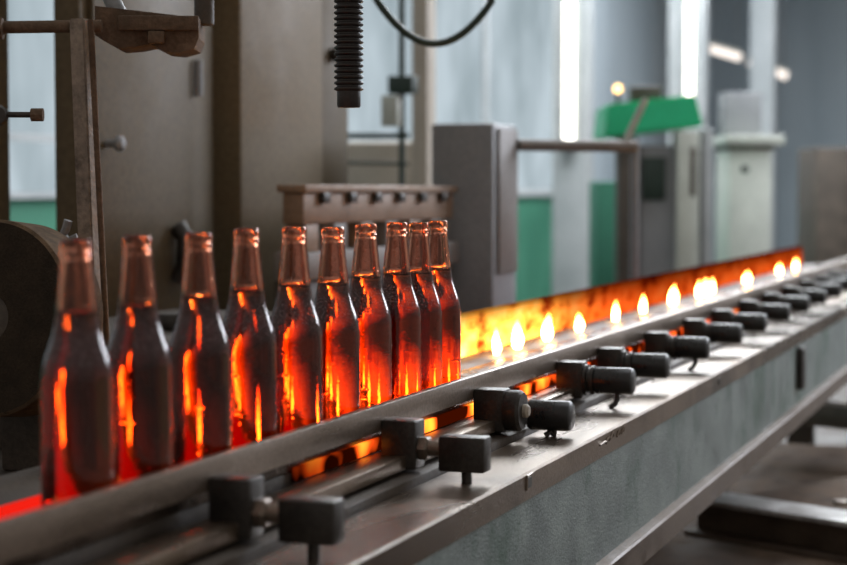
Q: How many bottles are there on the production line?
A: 10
